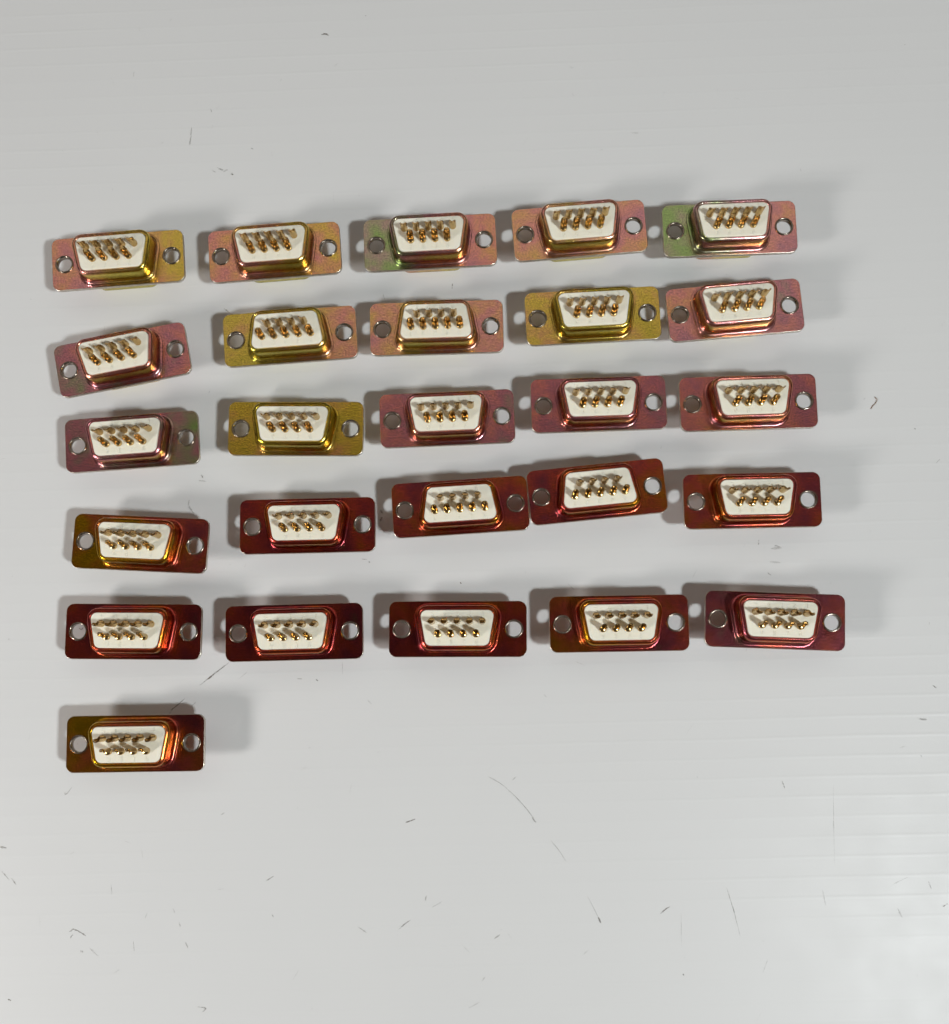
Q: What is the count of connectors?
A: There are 26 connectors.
